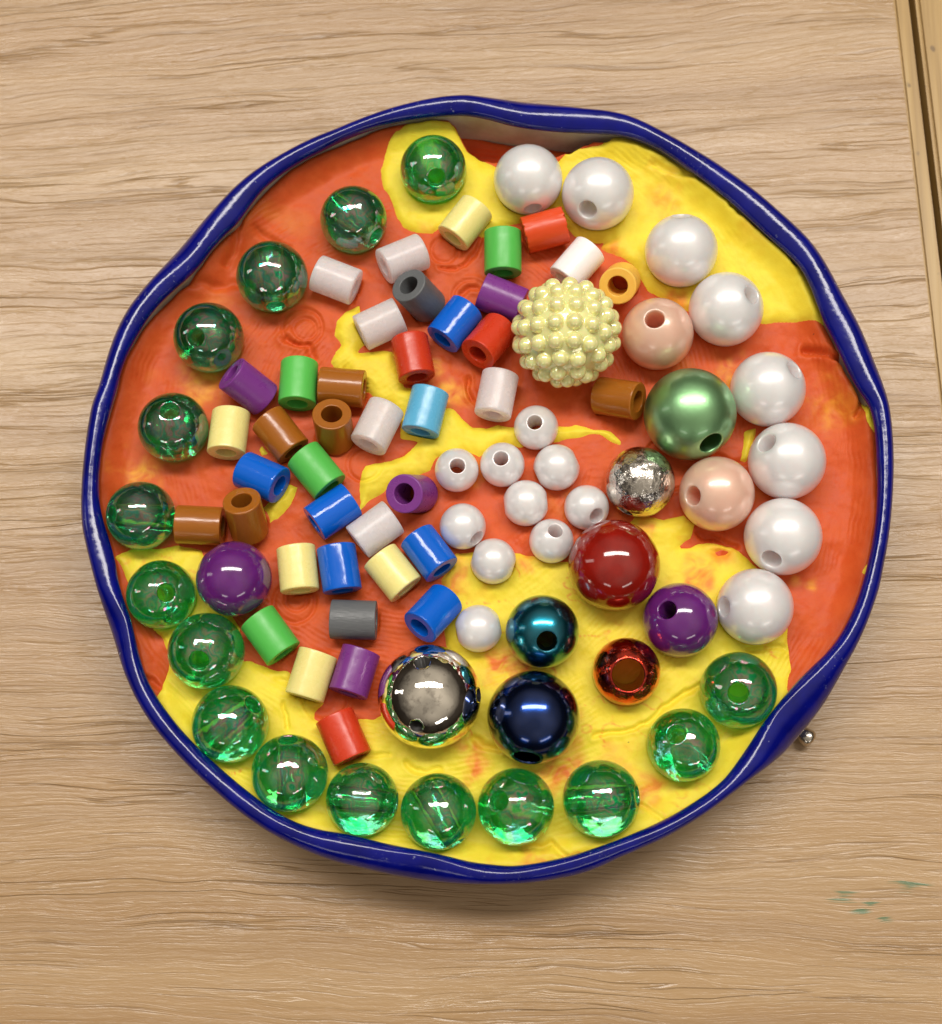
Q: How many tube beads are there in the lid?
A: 40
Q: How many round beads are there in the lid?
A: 46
